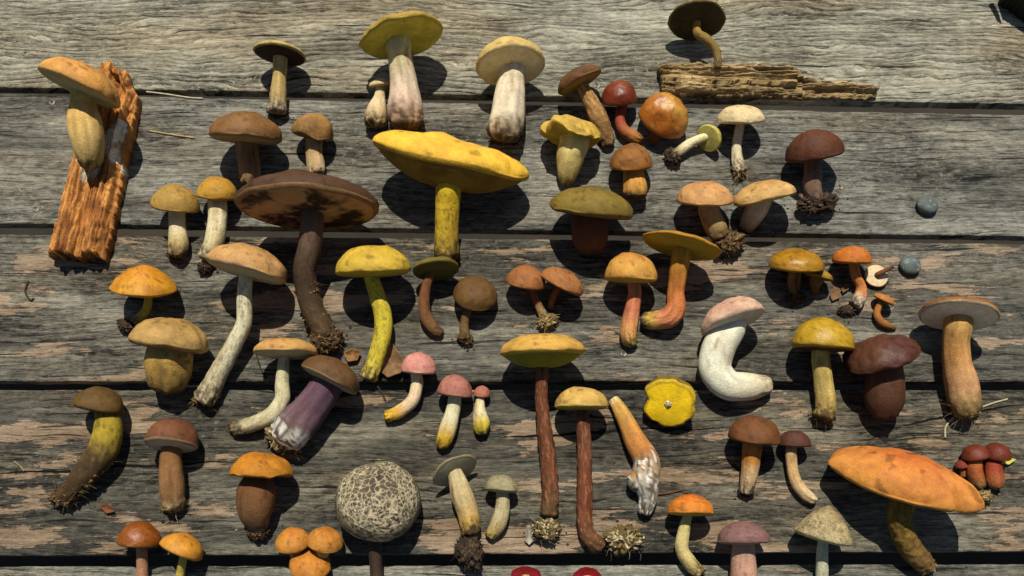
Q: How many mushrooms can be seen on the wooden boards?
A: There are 73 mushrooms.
